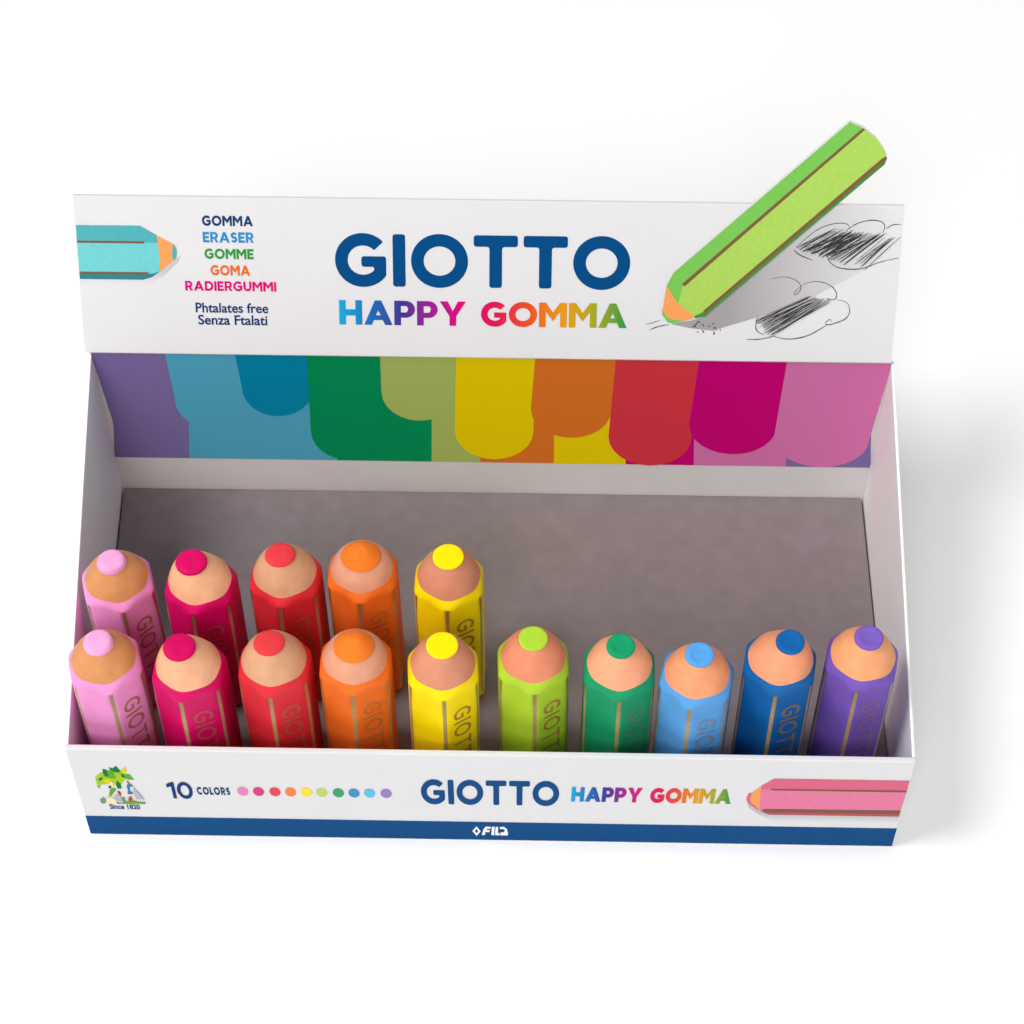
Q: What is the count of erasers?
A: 15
